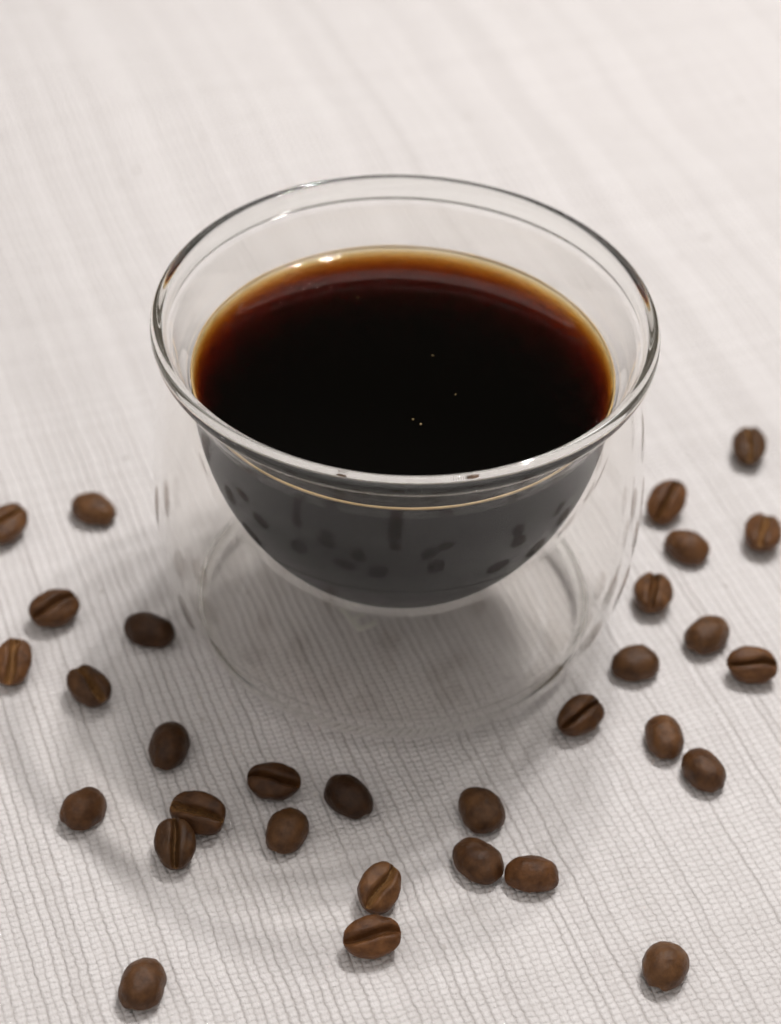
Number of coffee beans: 31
